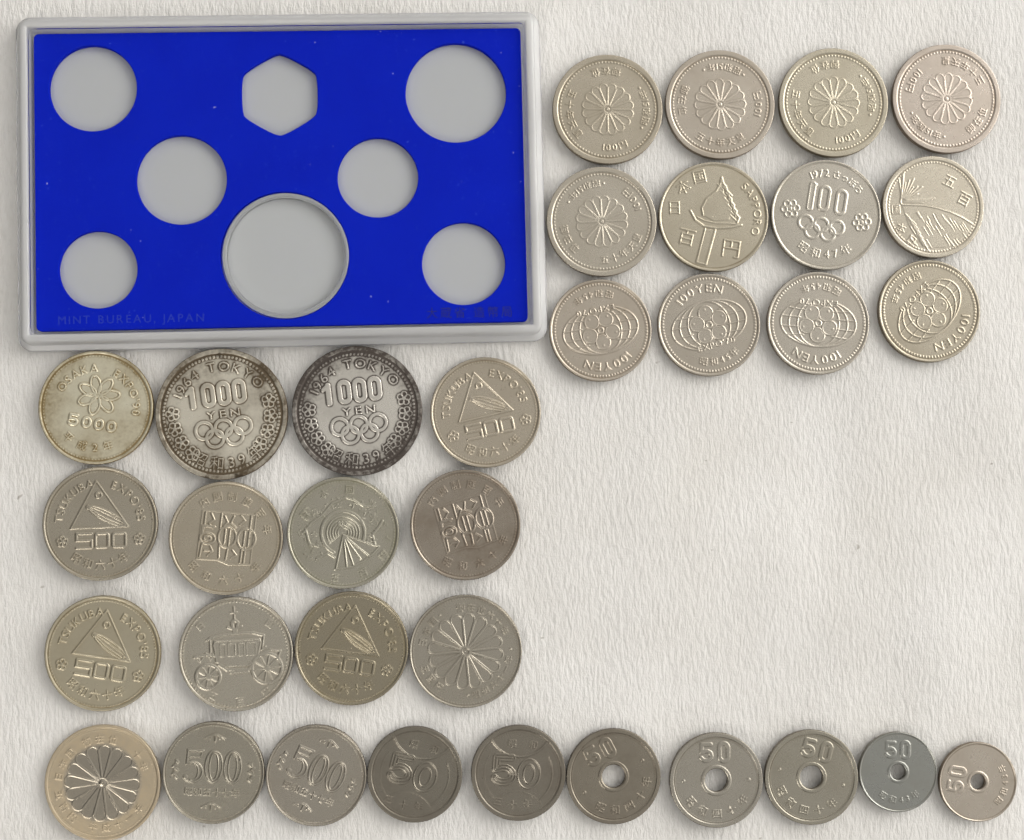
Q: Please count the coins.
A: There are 34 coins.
